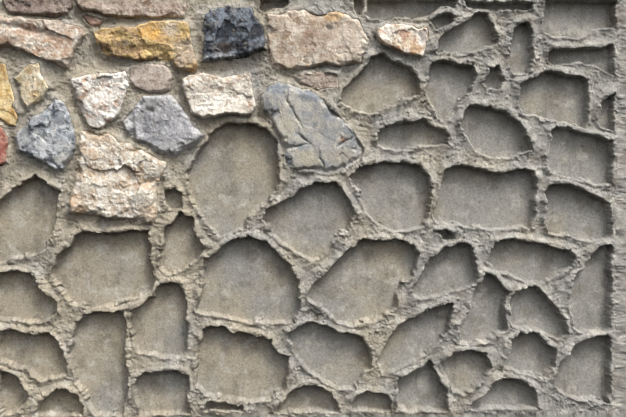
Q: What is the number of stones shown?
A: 19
